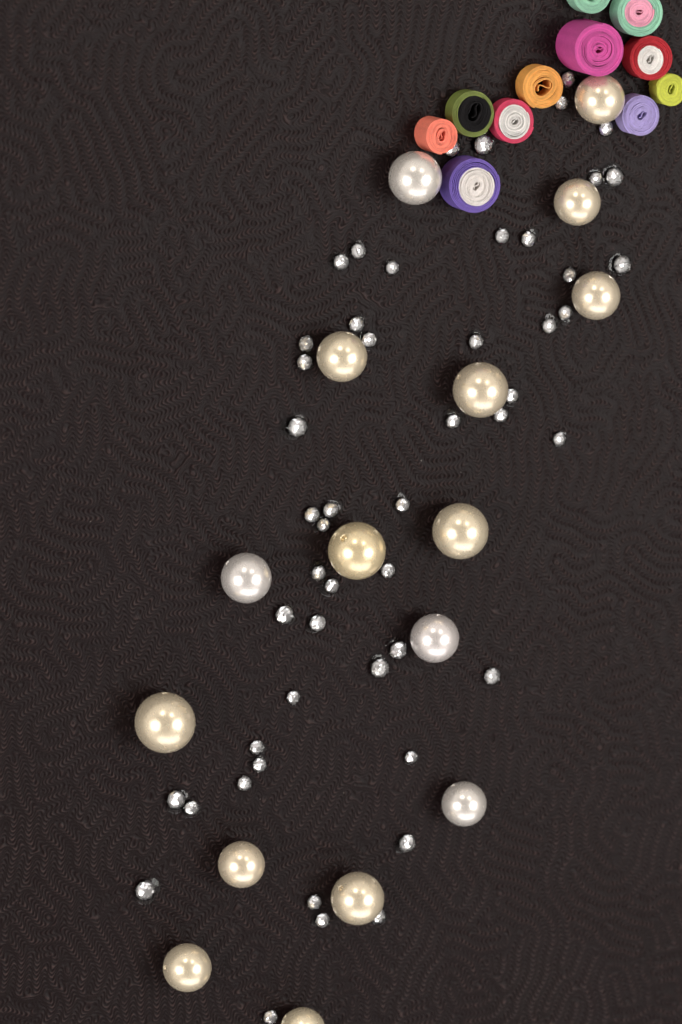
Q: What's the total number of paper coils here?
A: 11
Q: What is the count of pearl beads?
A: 16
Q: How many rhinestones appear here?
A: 51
